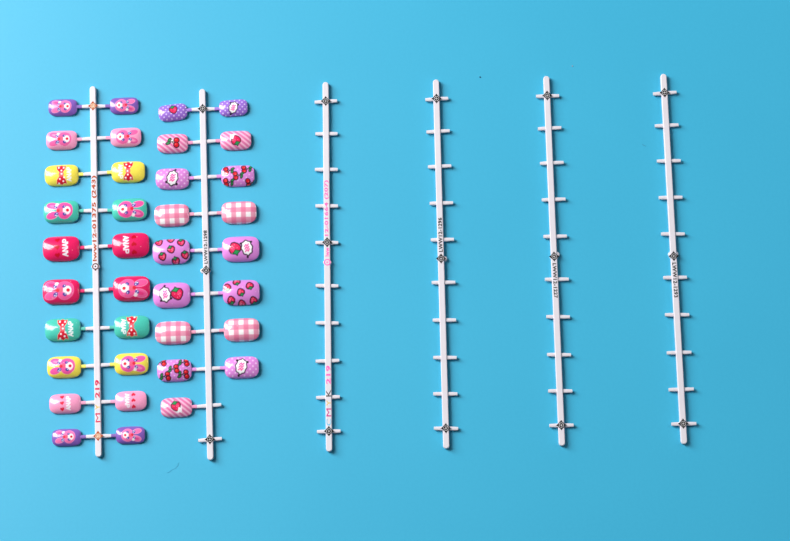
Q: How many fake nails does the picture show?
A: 37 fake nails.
